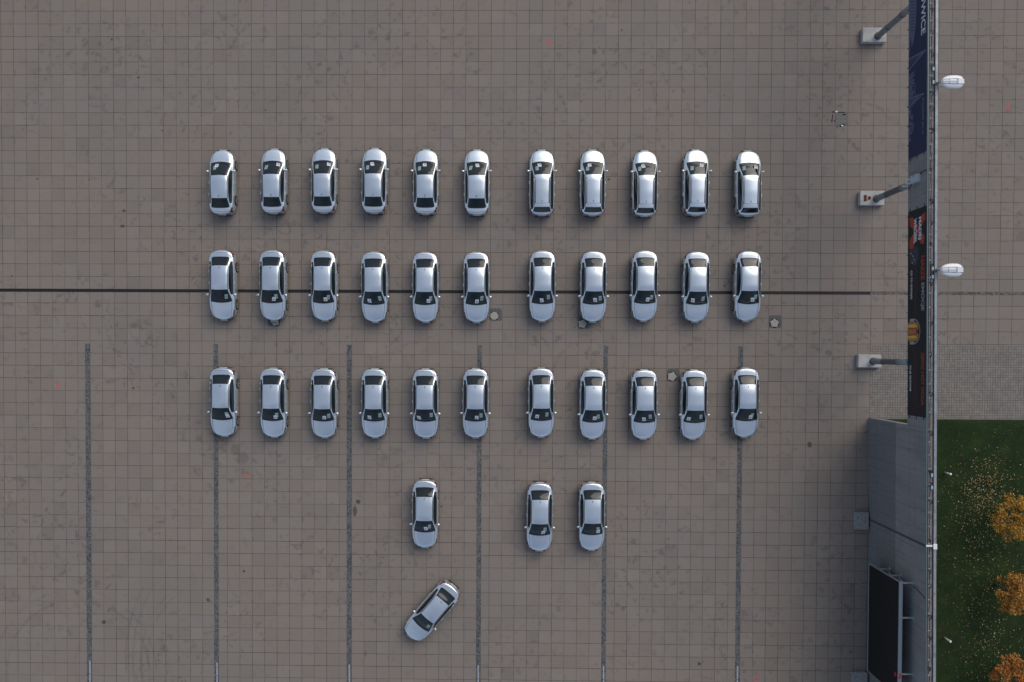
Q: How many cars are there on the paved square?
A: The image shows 37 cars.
